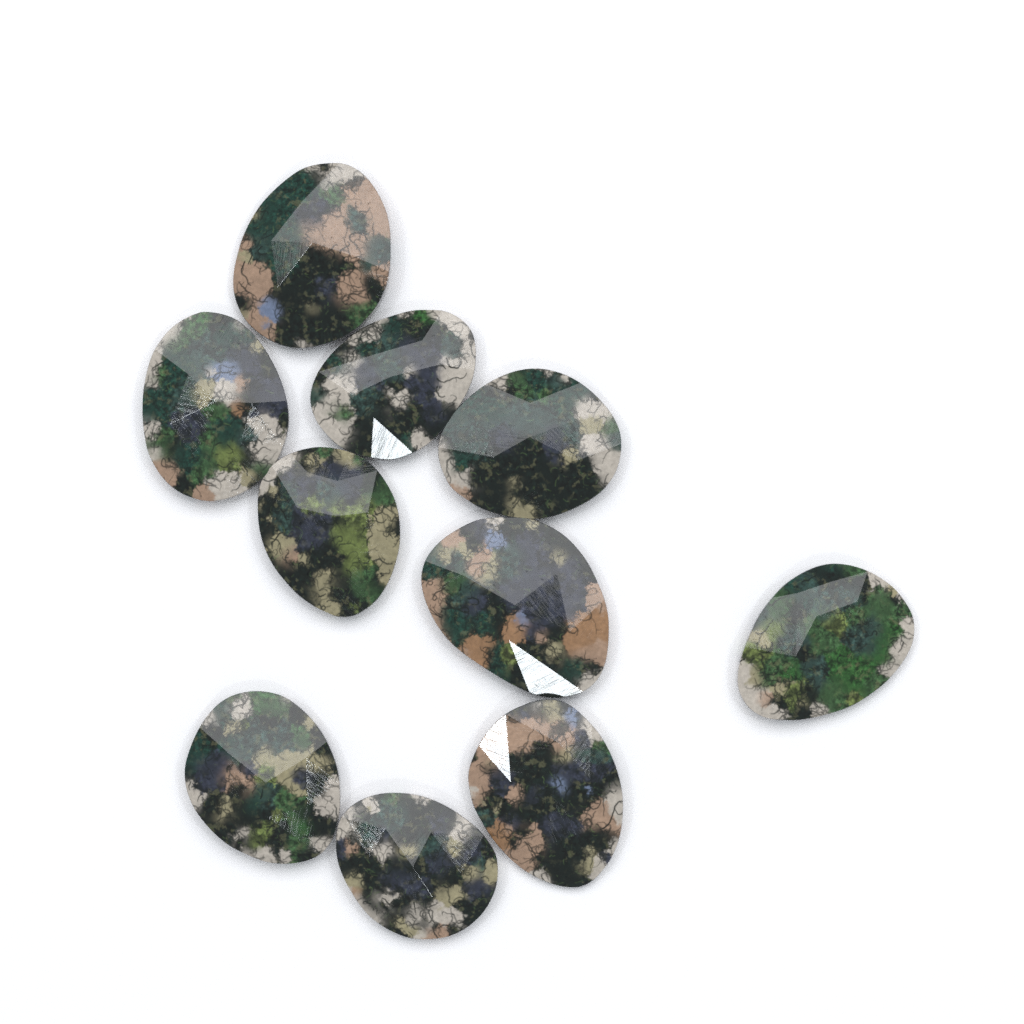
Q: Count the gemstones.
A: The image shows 10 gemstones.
